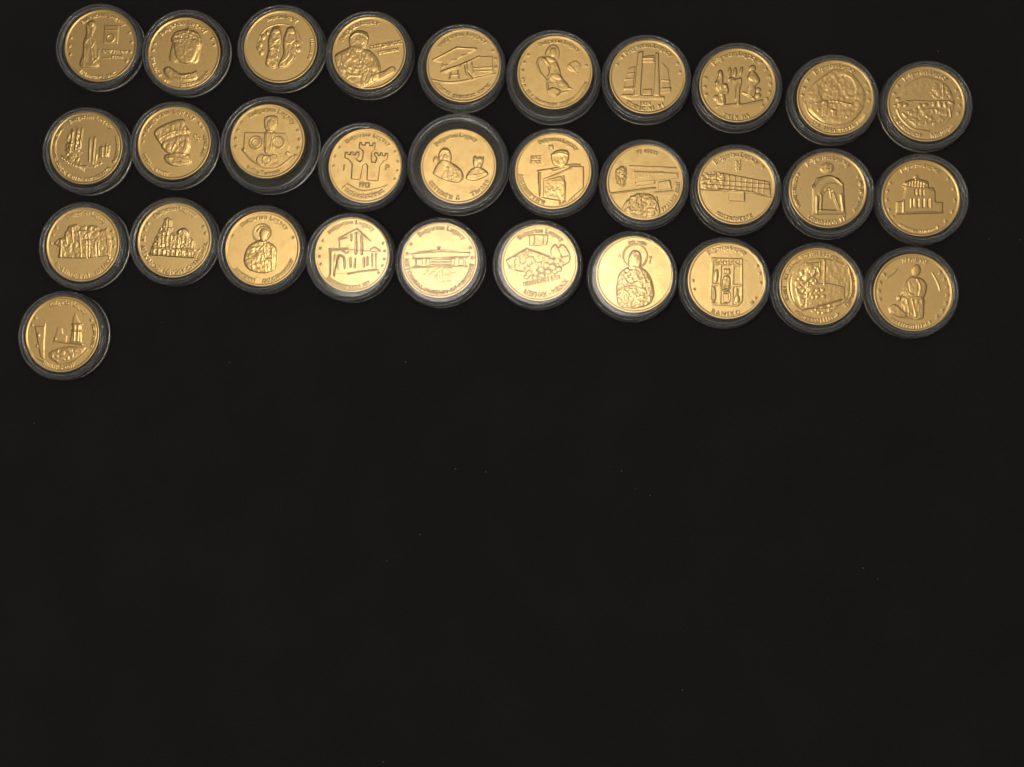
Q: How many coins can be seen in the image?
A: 31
